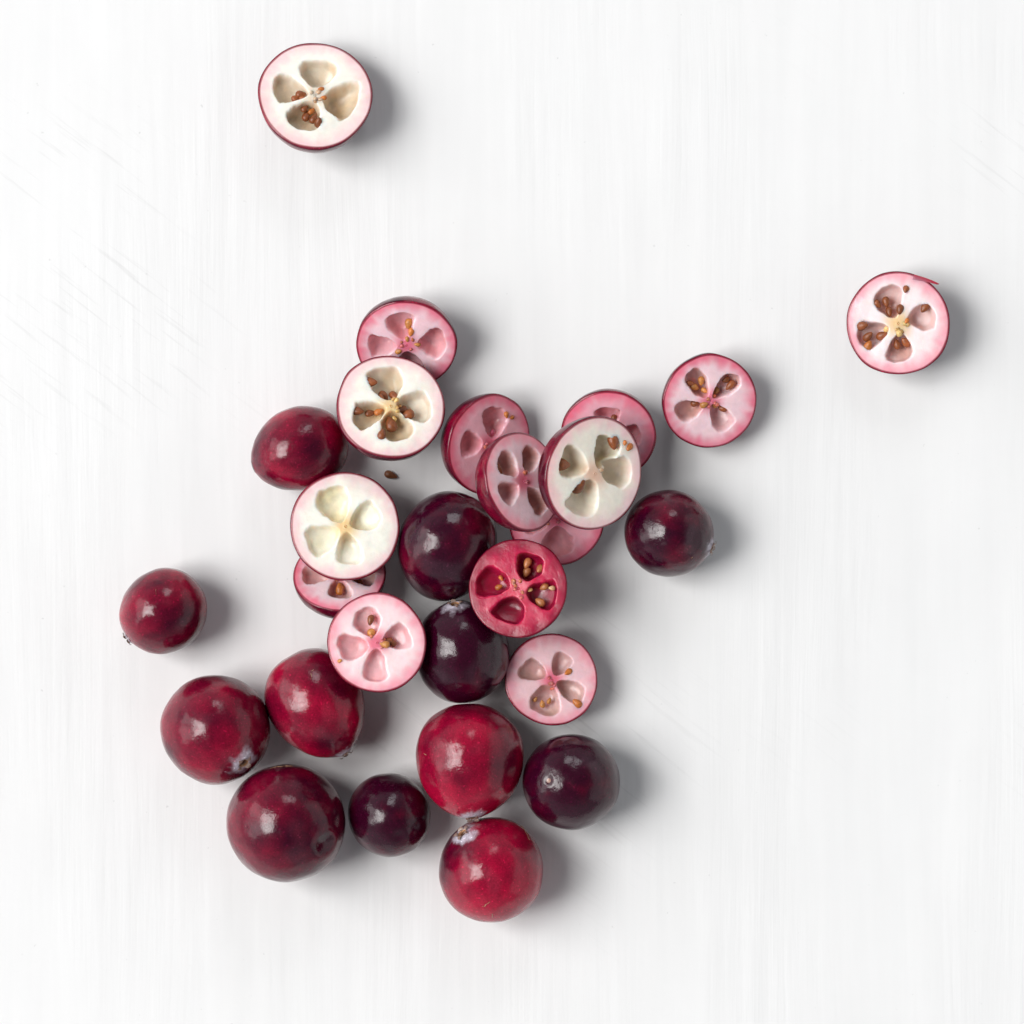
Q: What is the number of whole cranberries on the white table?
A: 12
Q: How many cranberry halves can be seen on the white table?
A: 15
